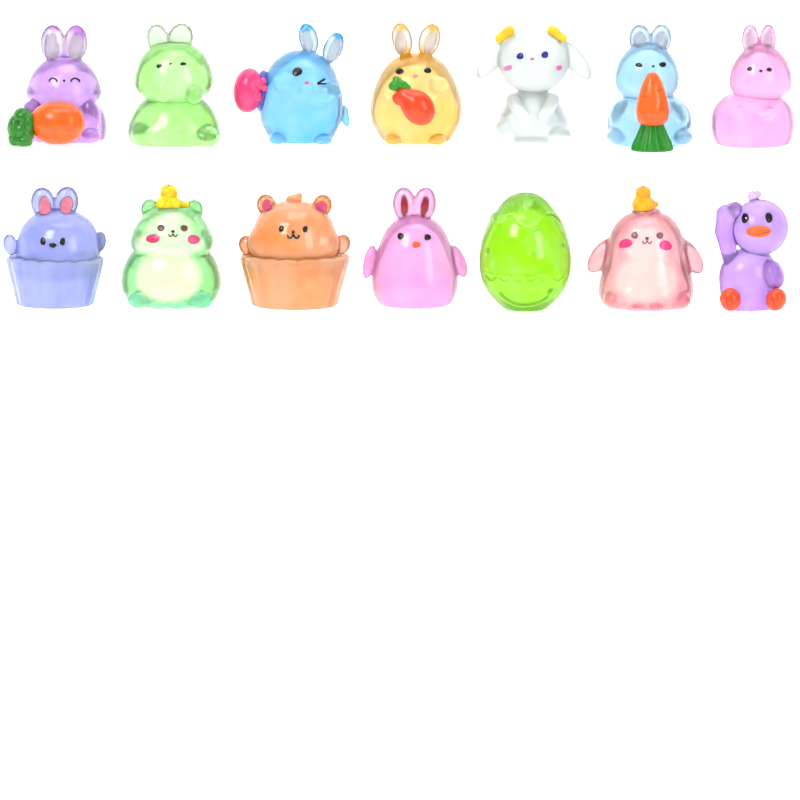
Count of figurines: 14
